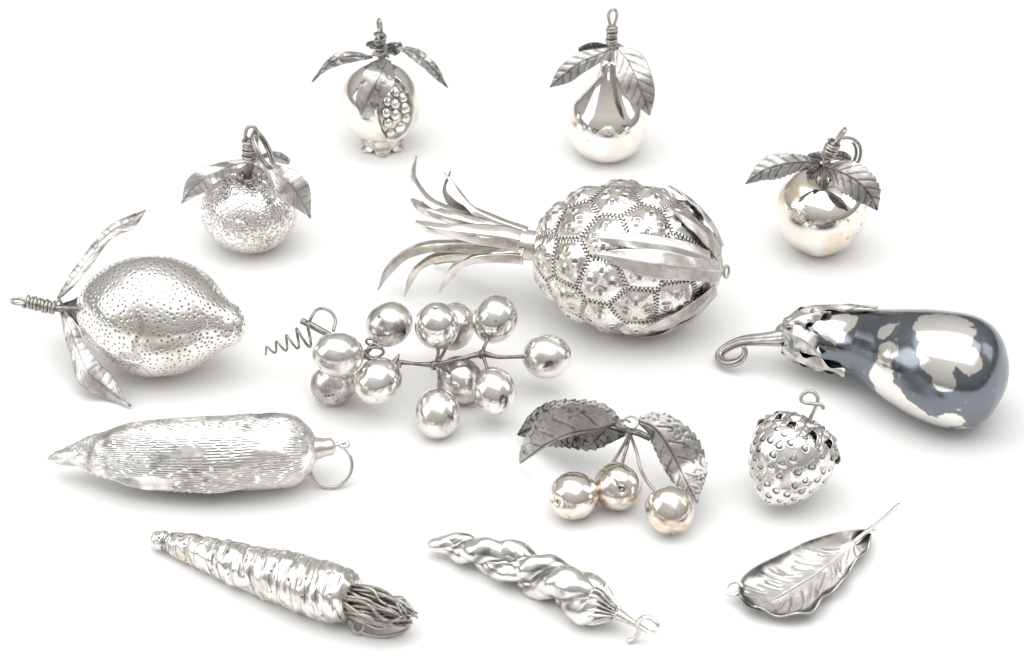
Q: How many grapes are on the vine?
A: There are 11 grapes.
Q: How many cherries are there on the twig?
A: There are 3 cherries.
